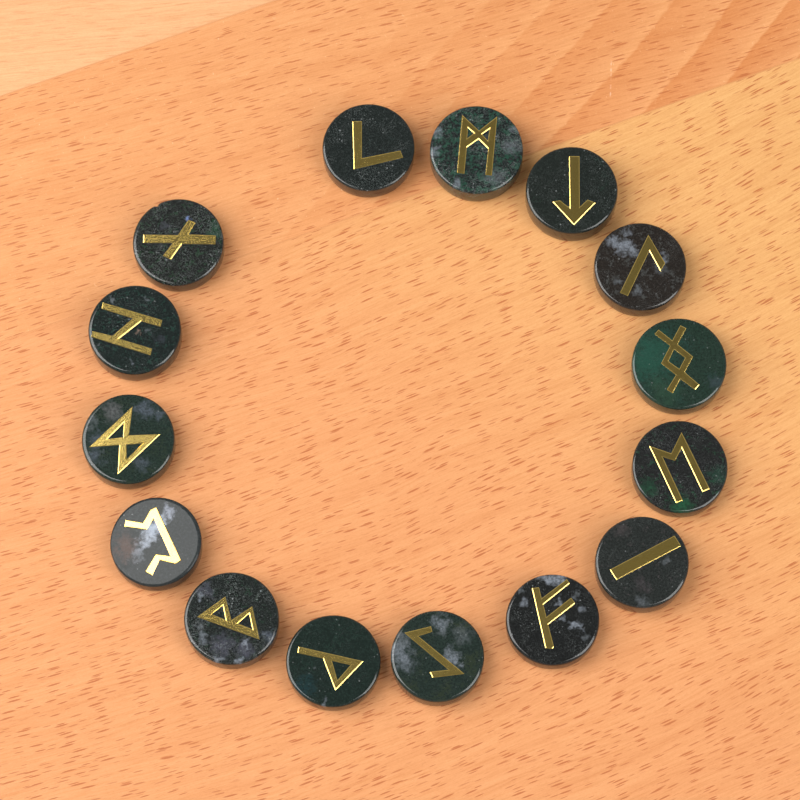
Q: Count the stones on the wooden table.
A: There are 15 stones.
